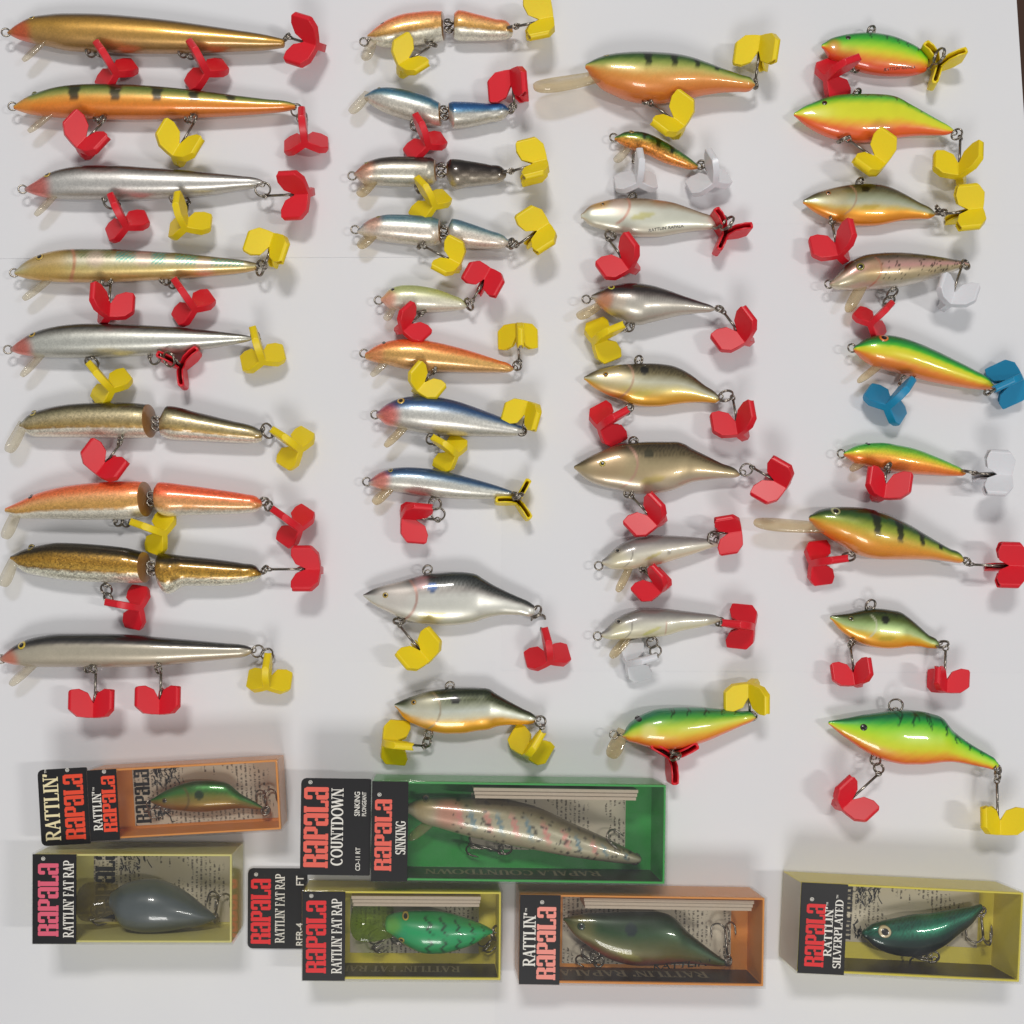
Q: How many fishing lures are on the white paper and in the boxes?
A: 43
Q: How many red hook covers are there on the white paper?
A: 42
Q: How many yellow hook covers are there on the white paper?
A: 31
